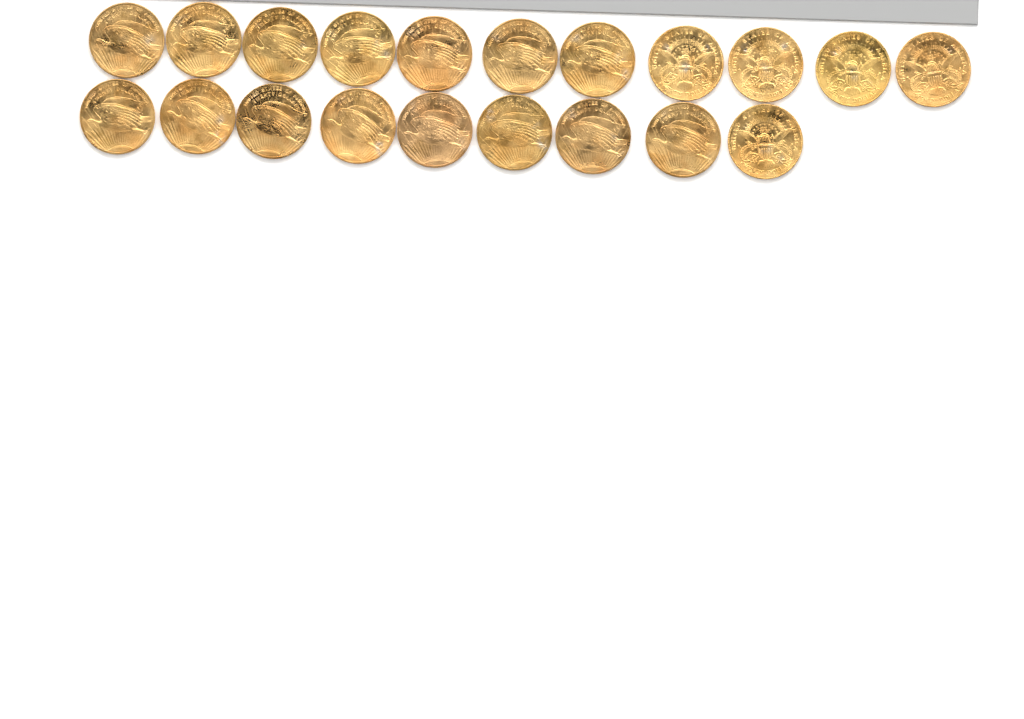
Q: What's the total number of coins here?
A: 20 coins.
